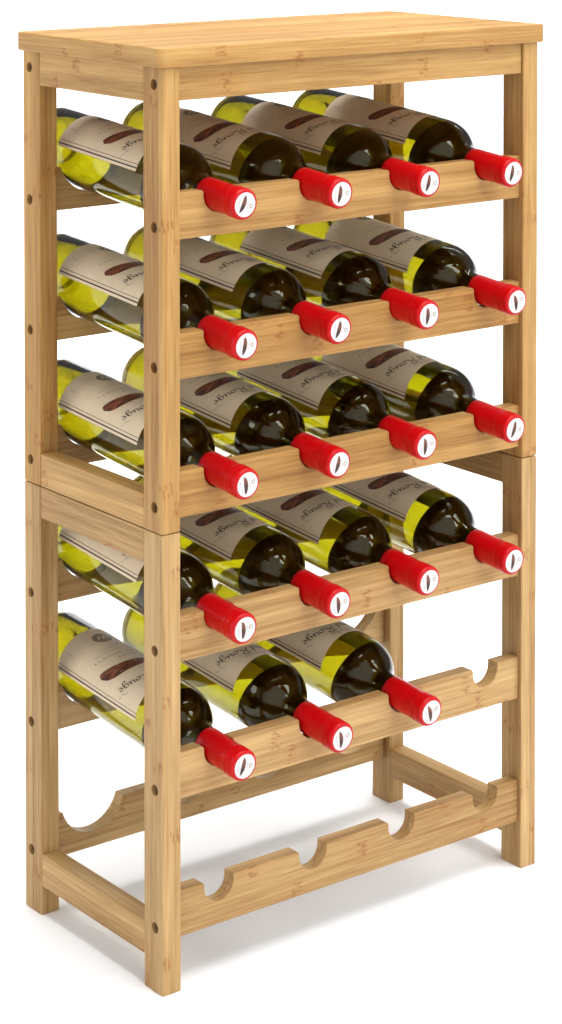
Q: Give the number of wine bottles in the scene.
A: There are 19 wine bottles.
